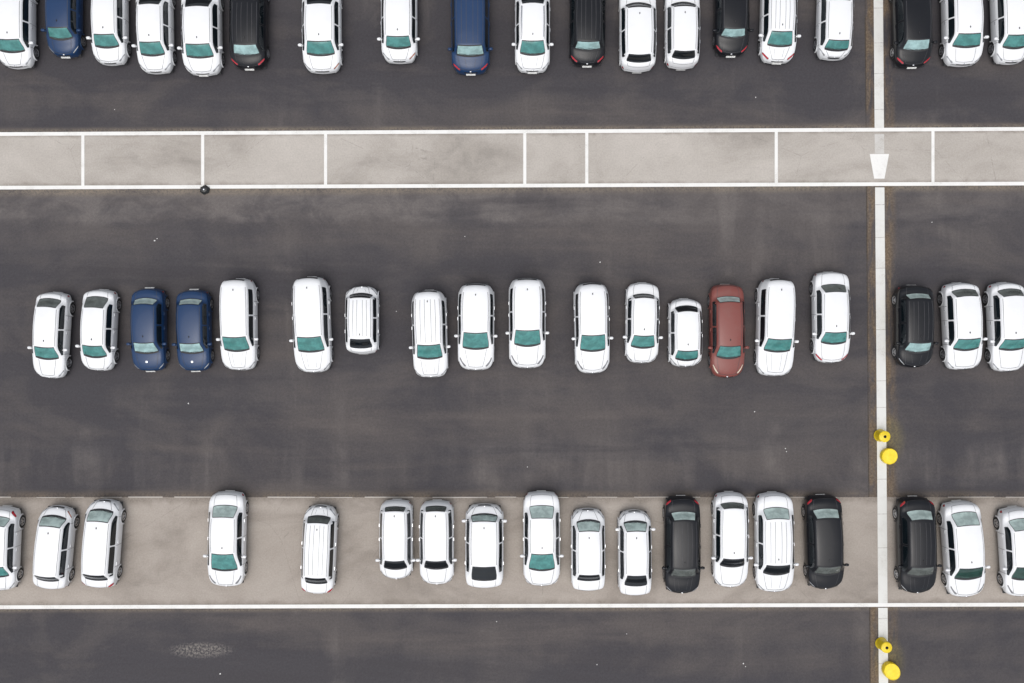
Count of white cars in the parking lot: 43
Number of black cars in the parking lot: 8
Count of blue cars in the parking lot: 4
